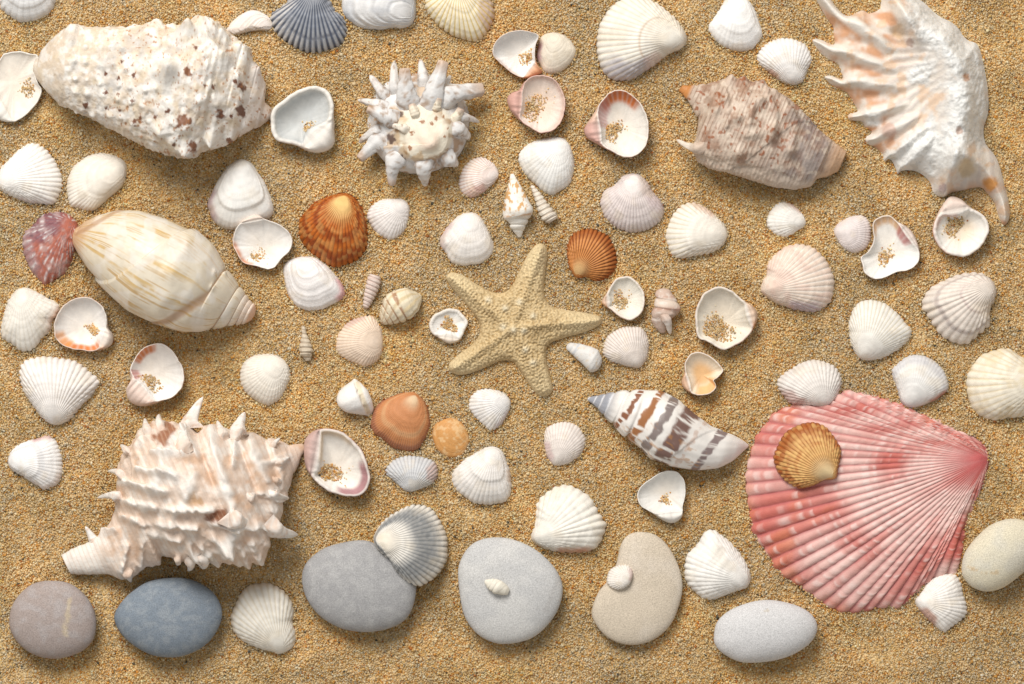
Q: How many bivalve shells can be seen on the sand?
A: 66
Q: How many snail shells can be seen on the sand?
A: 16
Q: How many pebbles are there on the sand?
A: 7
